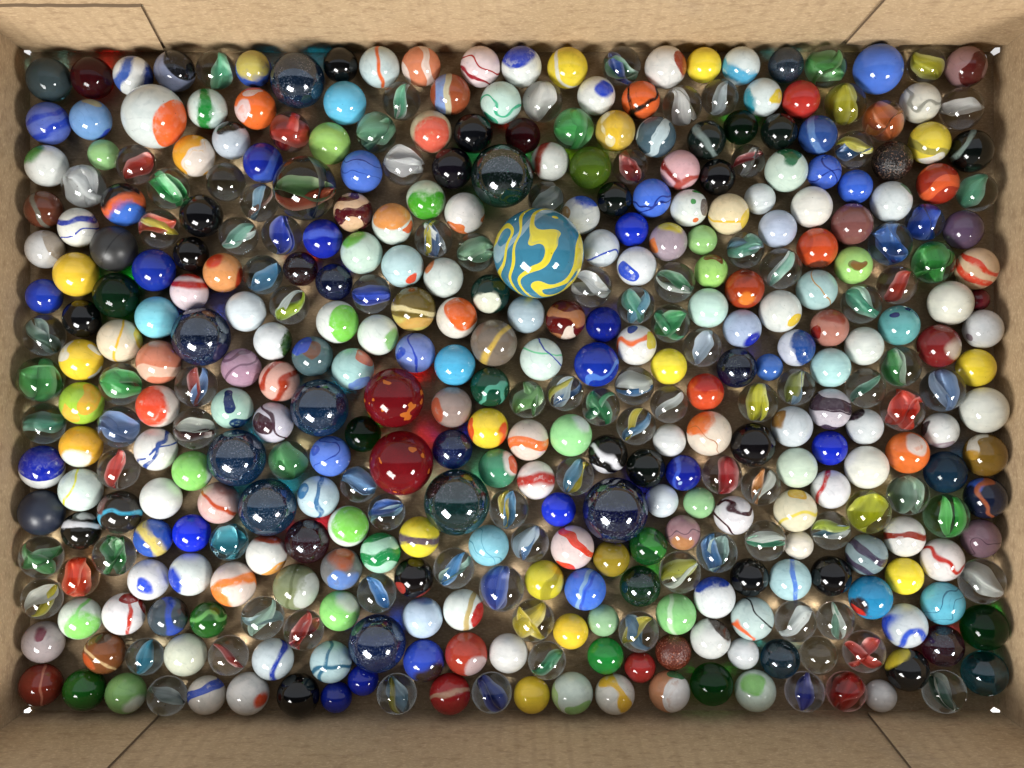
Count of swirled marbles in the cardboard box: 182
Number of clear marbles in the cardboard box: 107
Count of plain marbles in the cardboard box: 103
